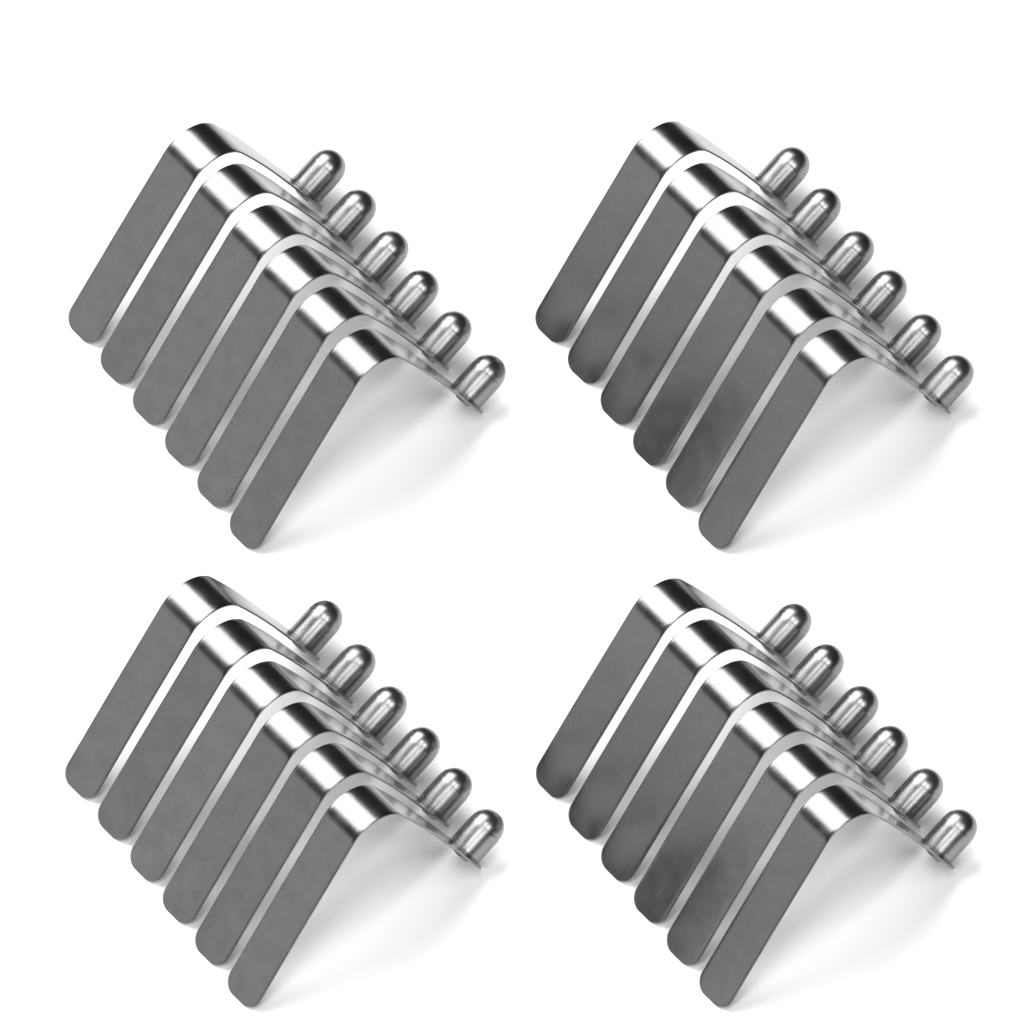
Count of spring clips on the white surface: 24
